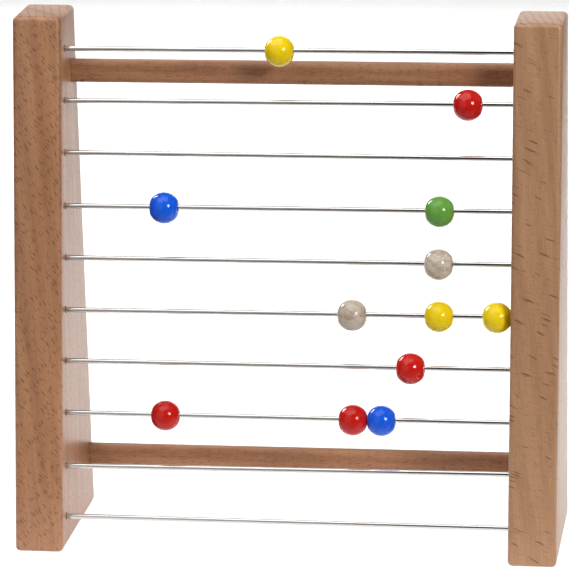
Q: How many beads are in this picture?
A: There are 12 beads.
